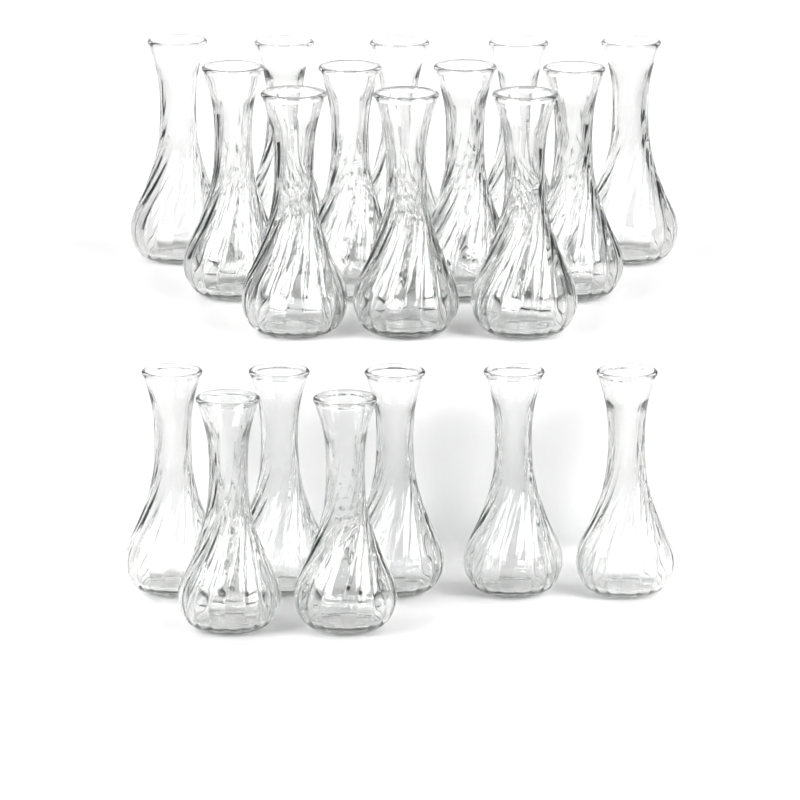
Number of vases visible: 19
